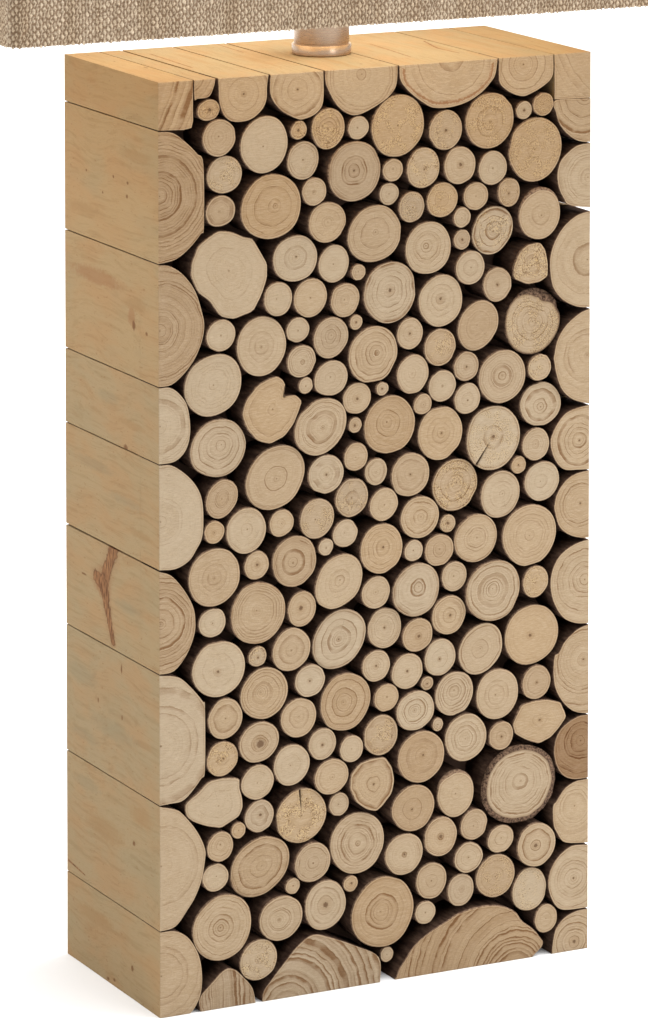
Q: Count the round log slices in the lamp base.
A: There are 185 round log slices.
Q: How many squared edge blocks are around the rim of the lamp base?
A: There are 31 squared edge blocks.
